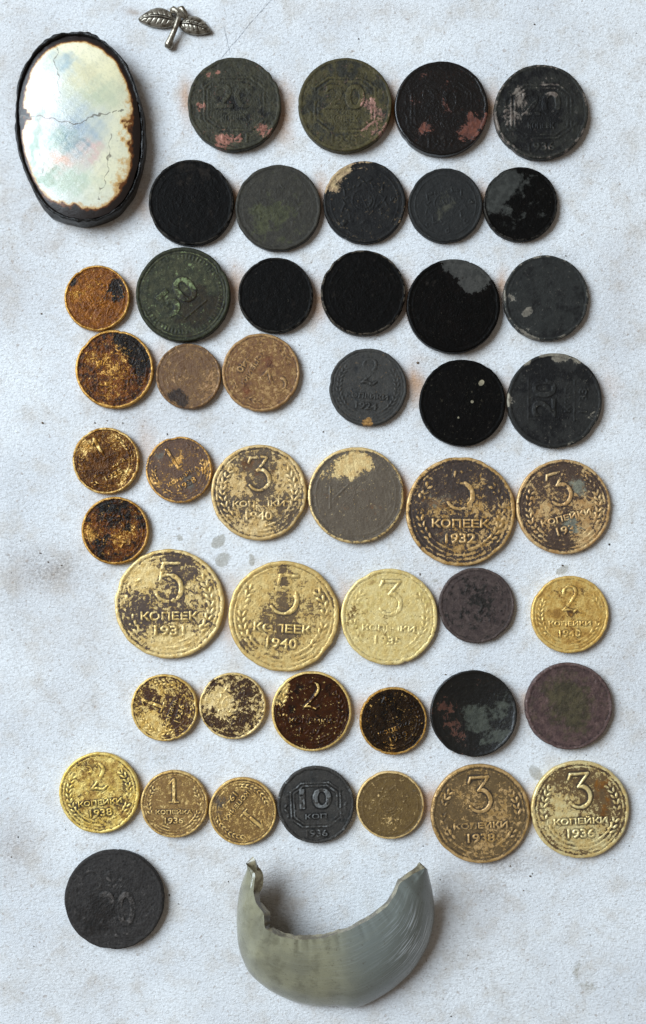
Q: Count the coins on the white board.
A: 47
